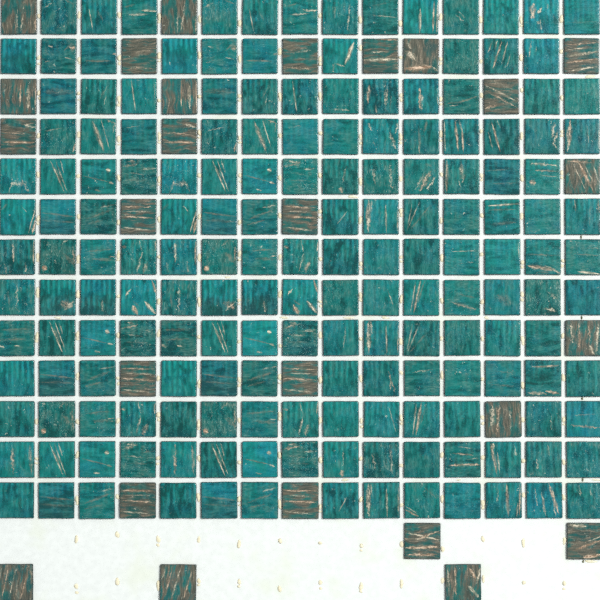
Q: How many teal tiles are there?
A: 174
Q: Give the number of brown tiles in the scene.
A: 26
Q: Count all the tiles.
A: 200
